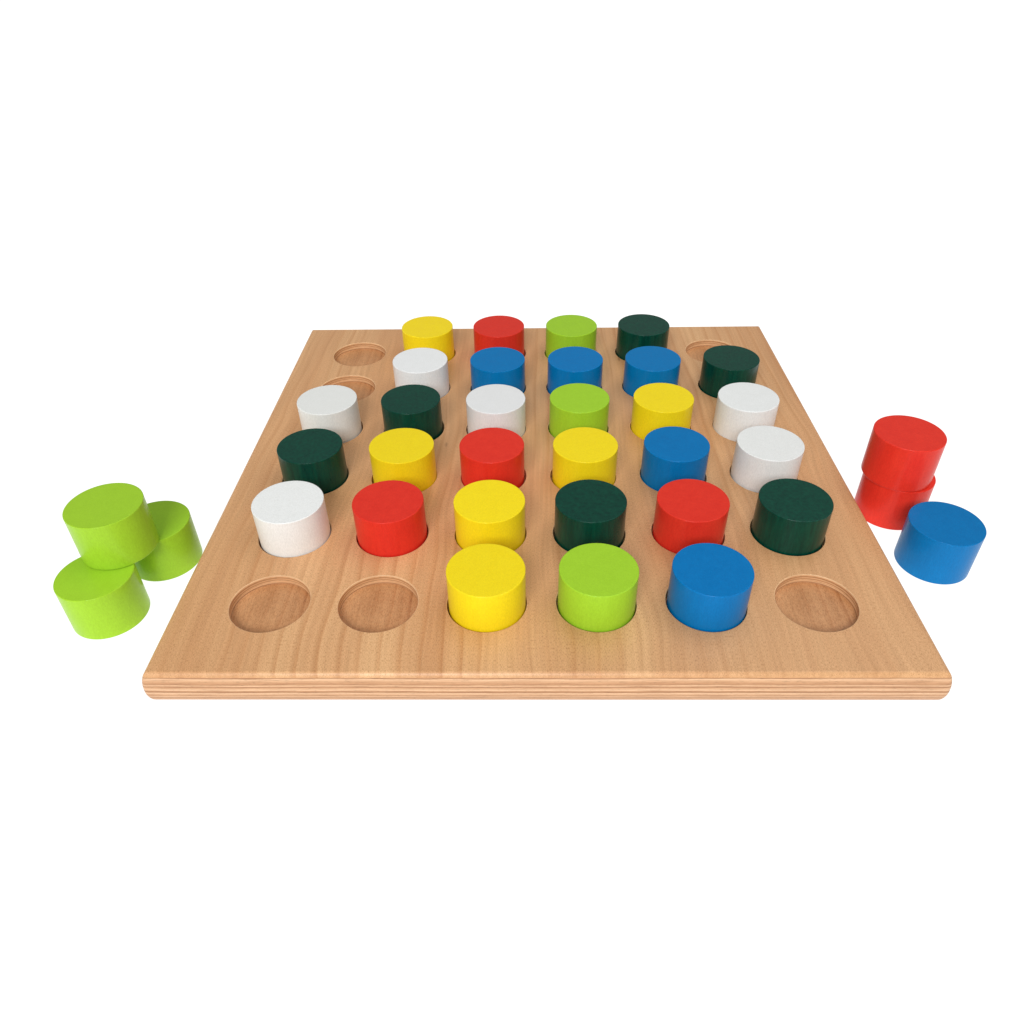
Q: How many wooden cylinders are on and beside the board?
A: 36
